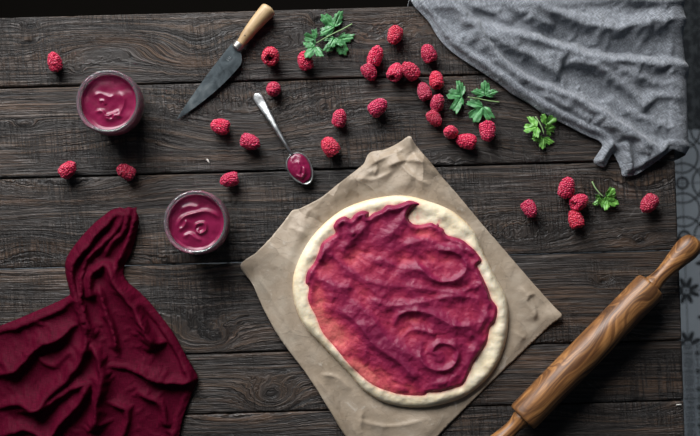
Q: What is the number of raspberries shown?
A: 30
